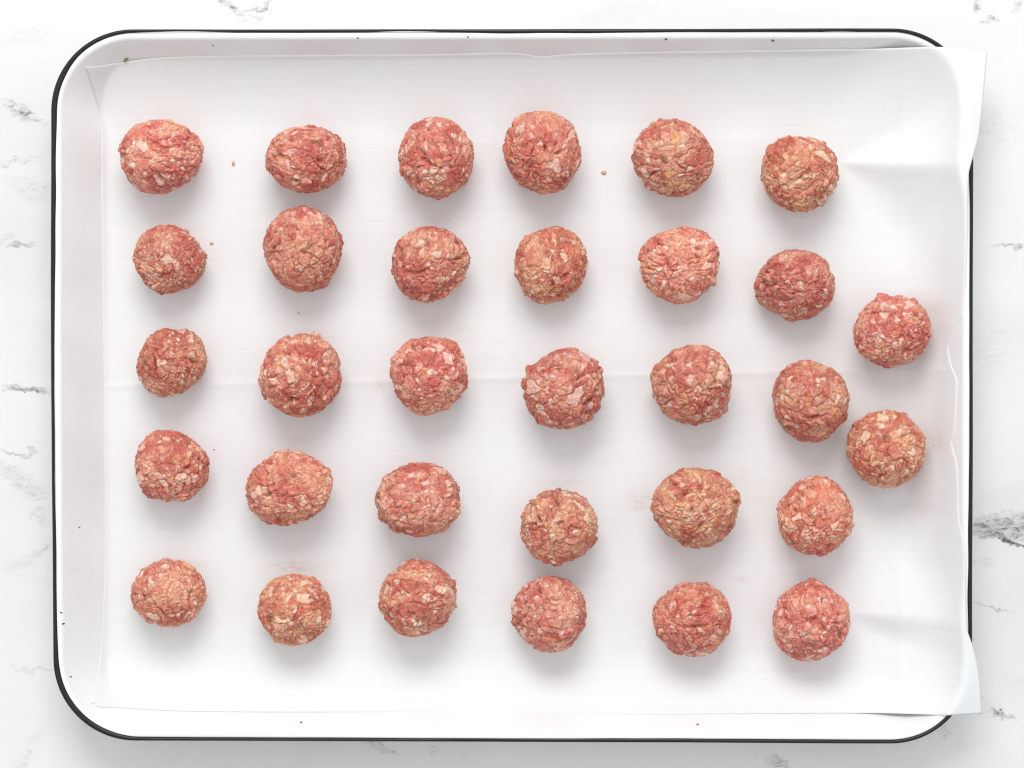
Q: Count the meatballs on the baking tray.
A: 32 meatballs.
